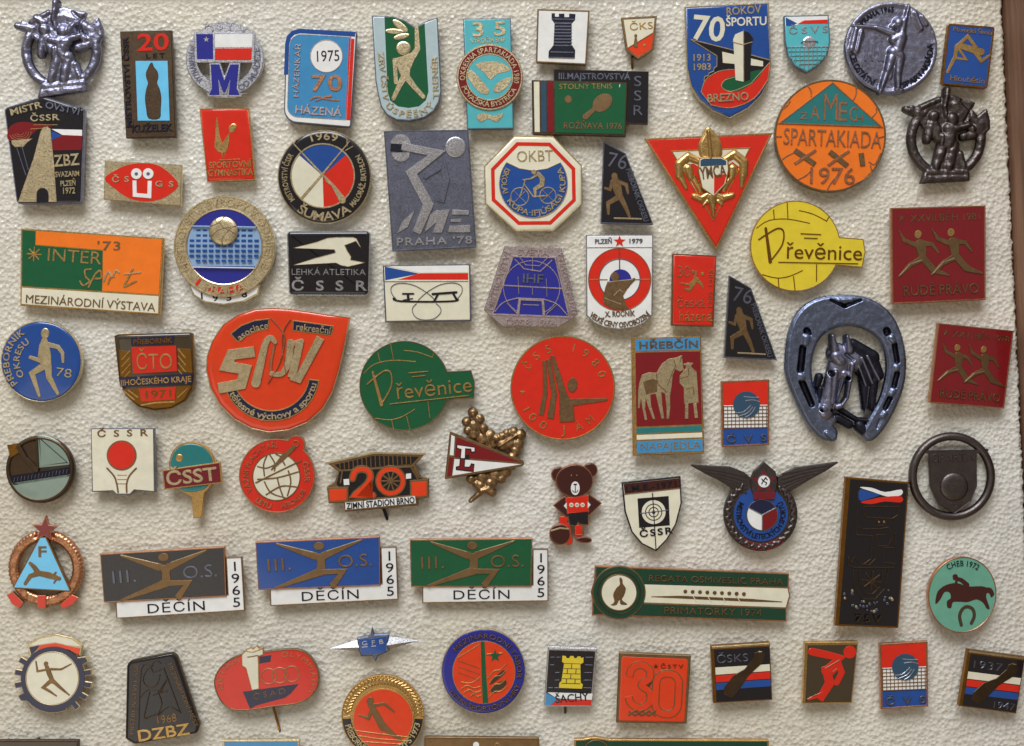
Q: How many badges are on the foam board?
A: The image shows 75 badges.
